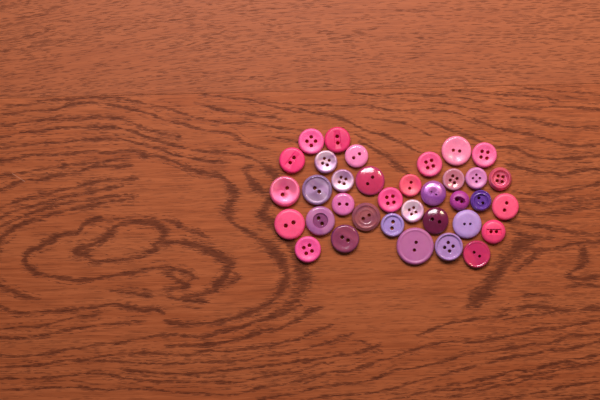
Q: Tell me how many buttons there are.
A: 35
